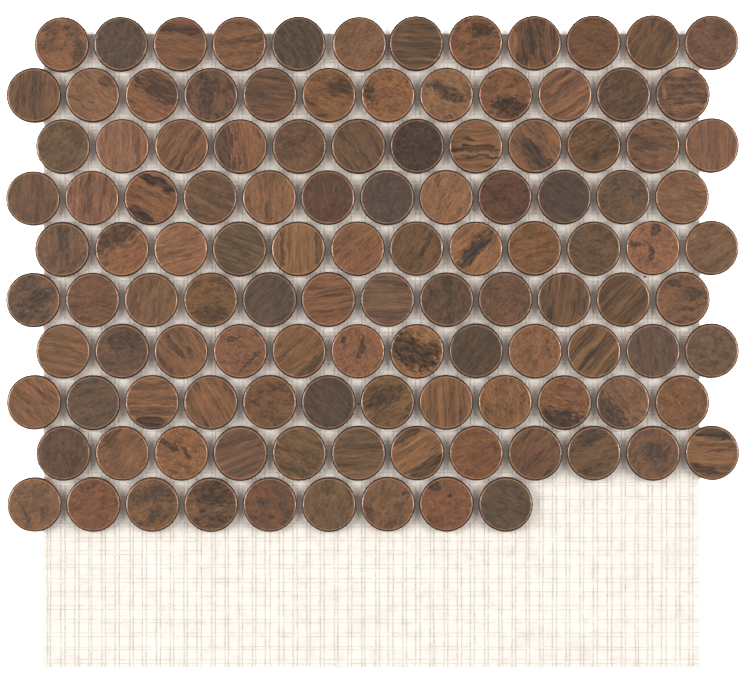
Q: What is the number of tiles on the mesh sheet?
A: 117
